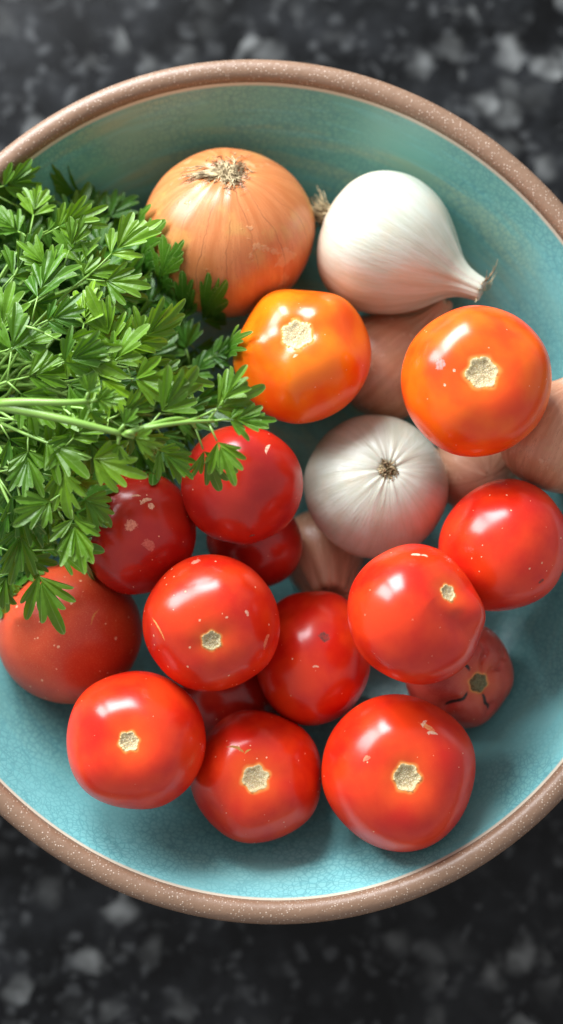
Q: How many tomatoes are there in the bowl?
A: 15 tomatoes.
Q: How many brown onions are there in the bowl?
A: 5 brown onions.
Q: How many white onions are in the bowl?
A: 2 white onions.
